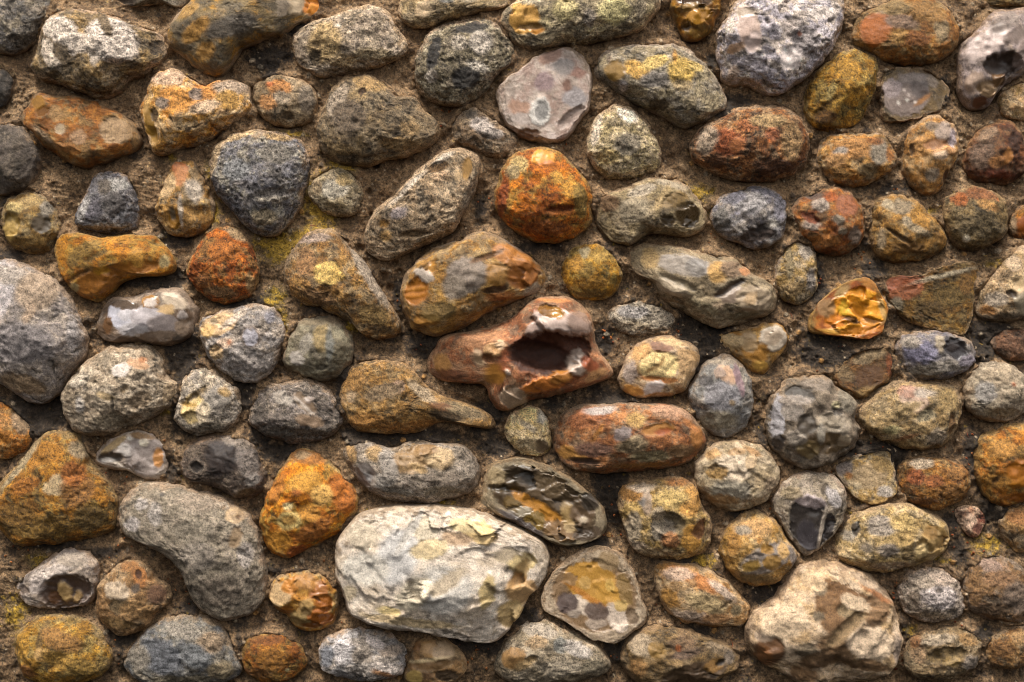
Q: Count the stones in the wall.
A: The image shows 110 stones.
